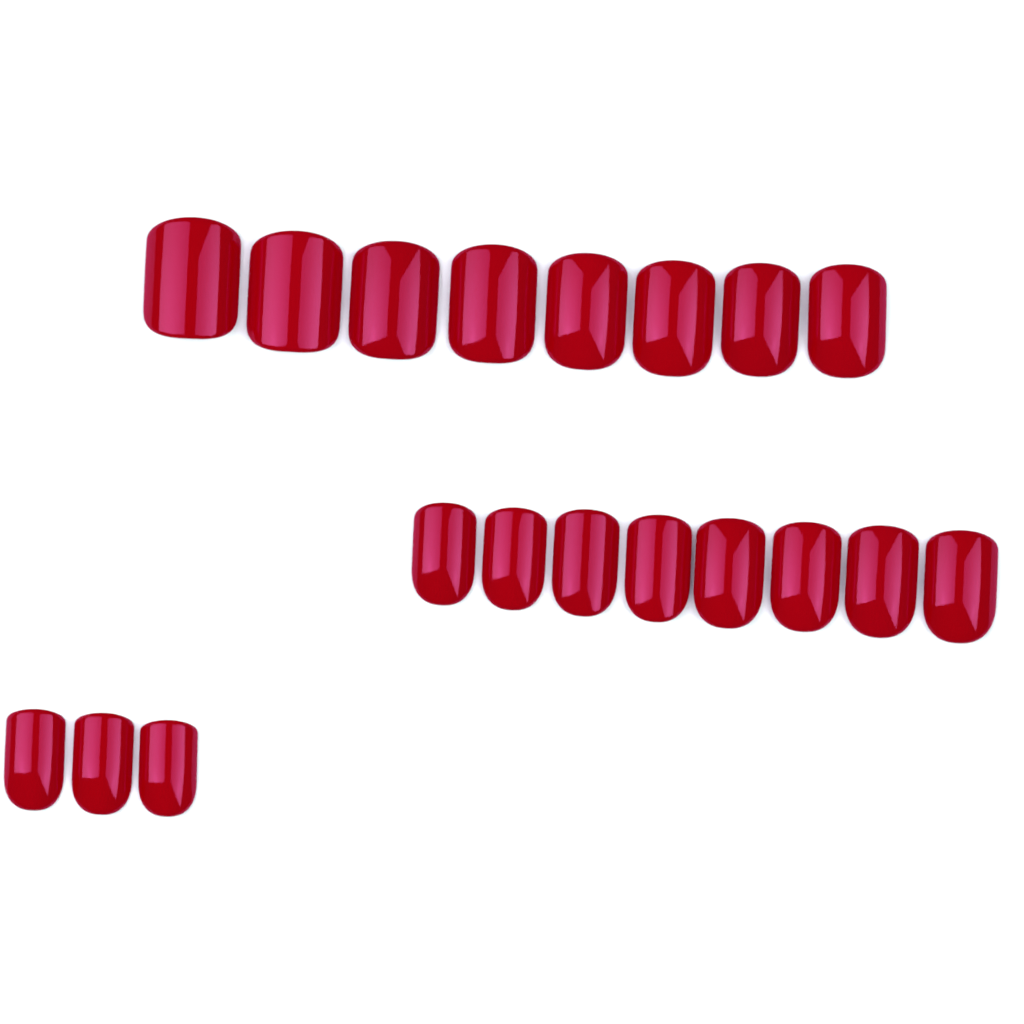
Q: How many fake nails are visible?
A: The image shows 19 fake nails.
